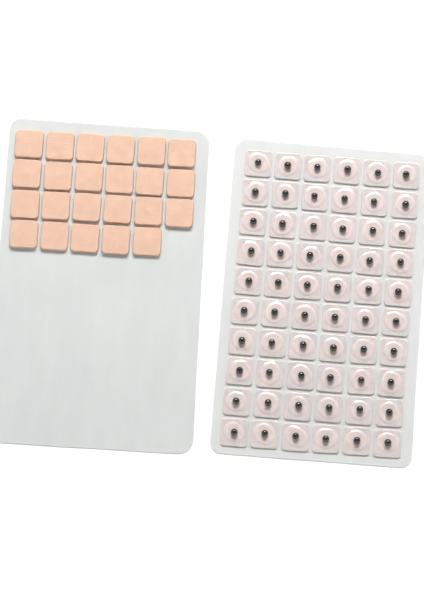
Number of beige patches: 23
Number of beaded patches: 60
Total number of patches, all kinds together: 83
